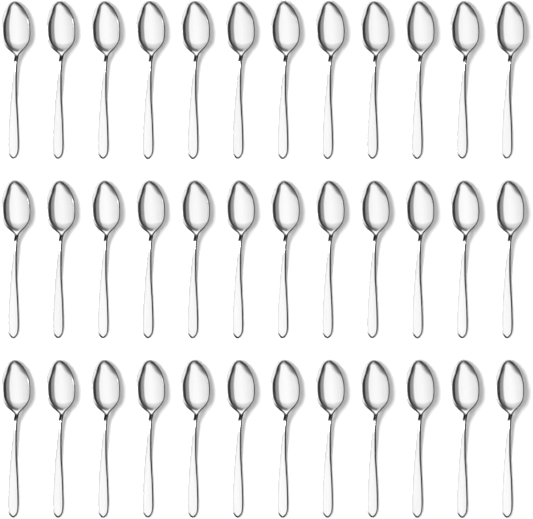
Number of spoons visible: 36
